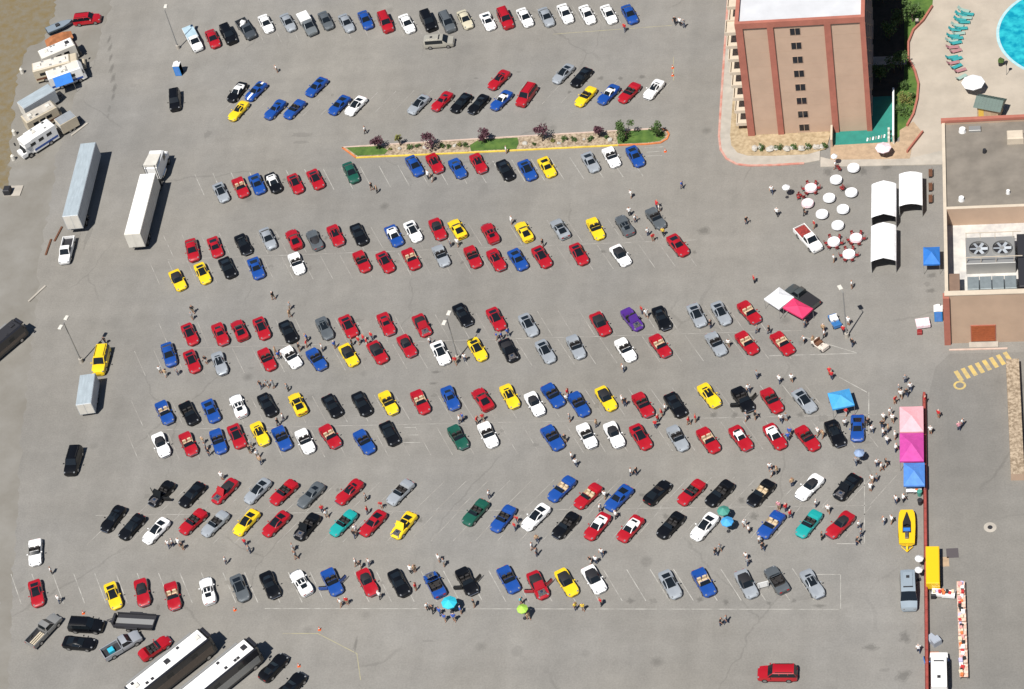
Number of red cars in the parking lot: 74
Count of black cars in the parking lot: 43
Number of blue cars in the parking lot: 37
